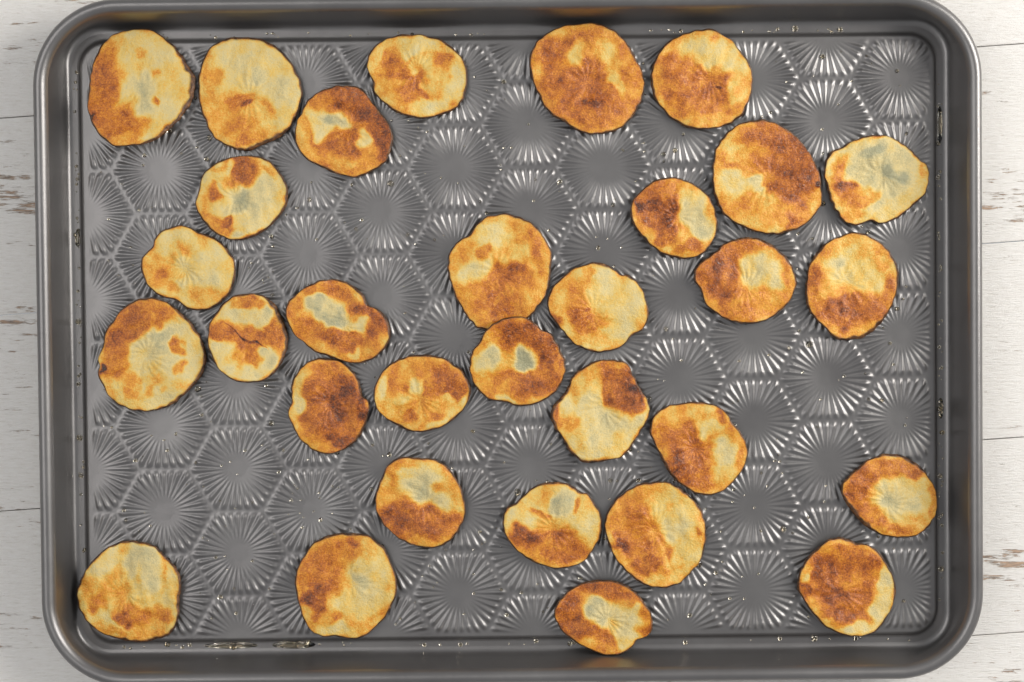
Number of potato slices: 31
